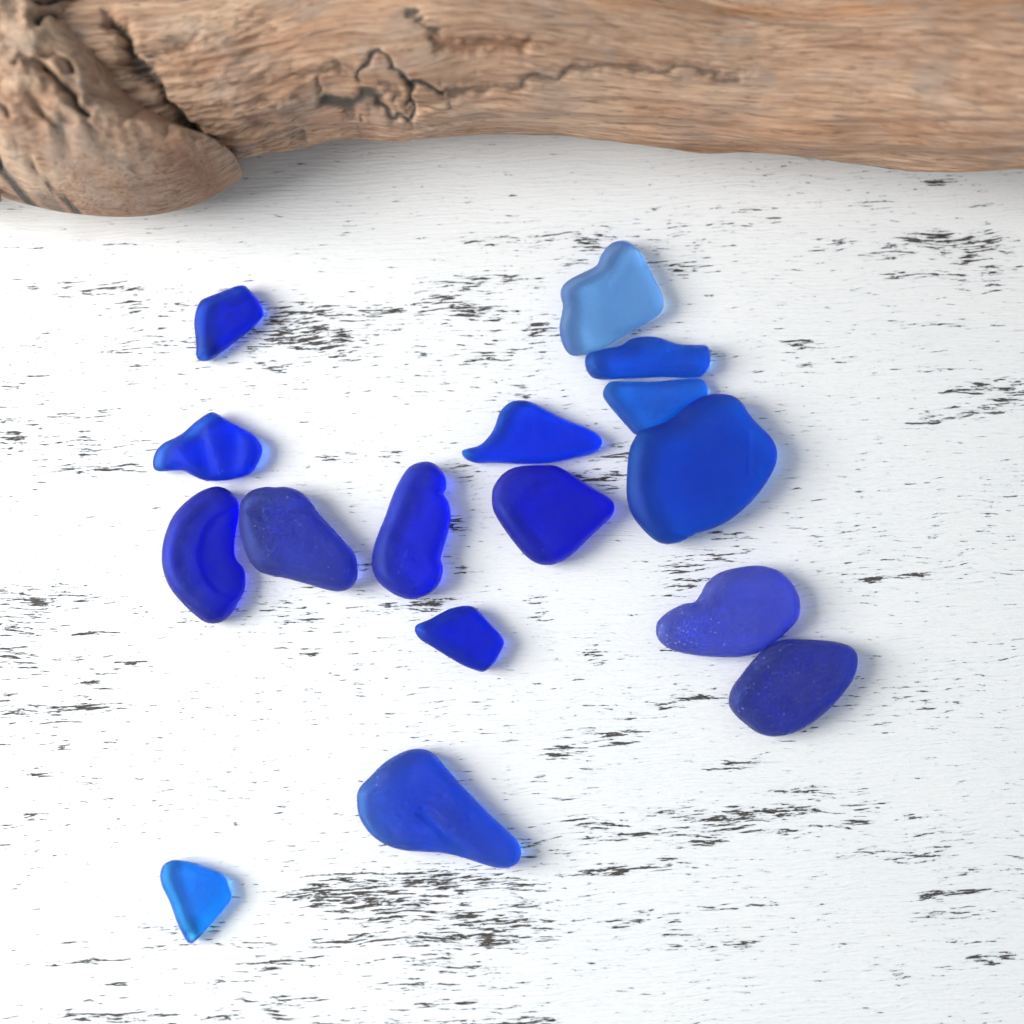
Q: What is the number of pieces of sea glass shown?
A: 16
